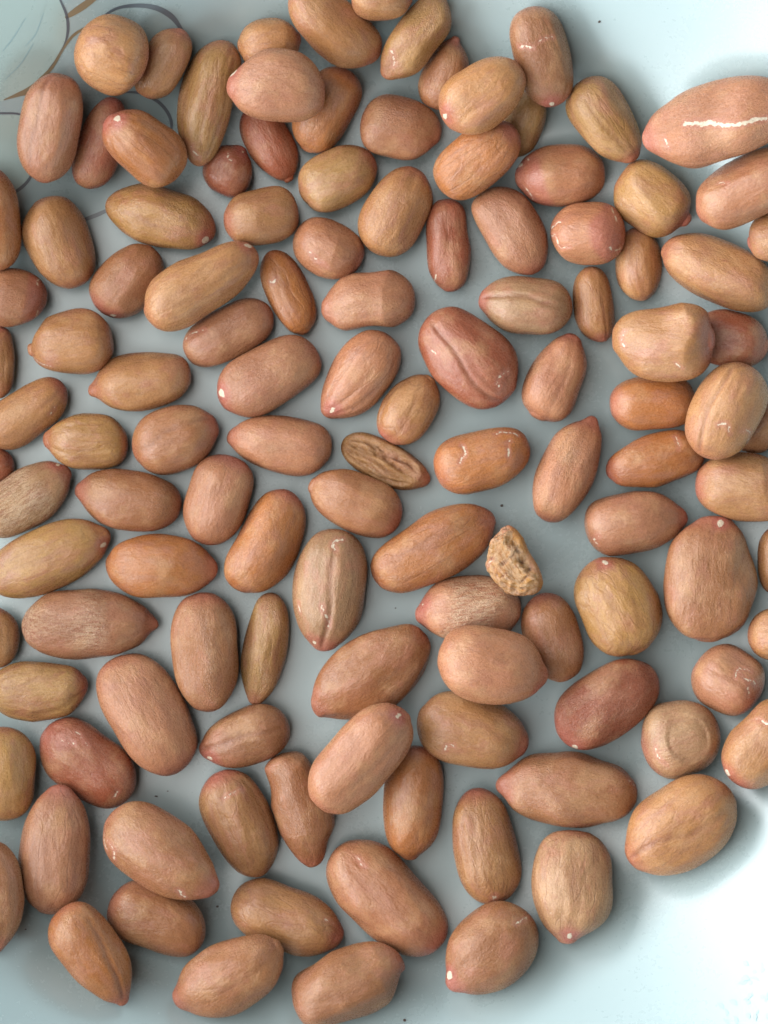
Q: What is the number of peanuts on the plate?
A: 120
